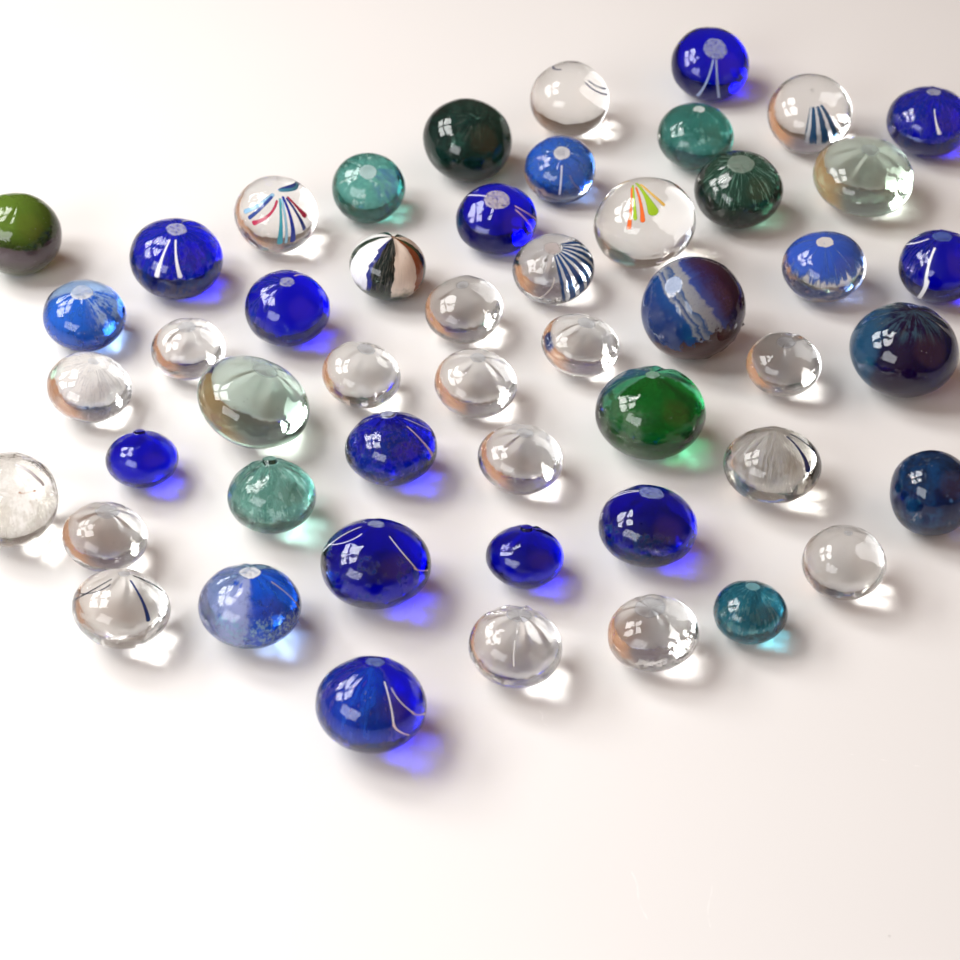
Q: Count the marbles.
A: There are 50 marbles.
